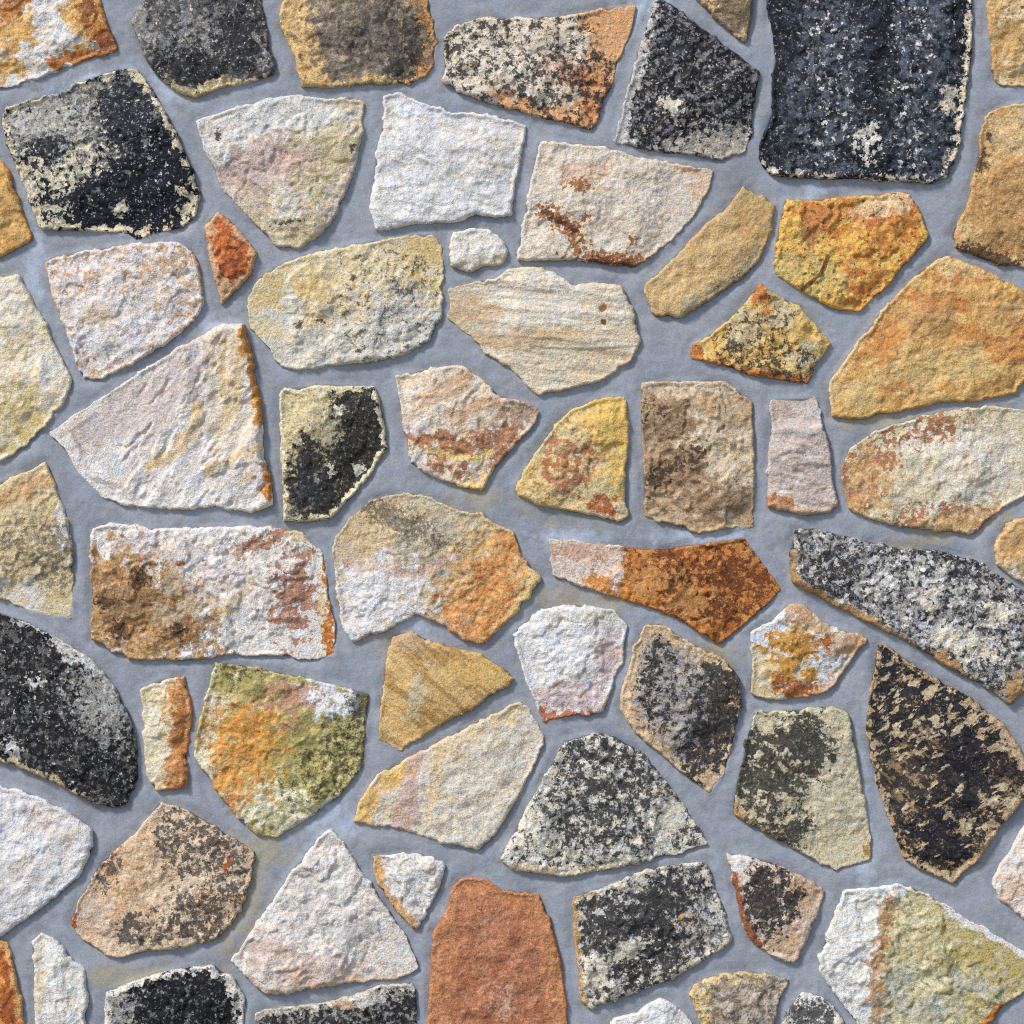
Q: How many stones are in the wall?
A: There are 64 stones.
